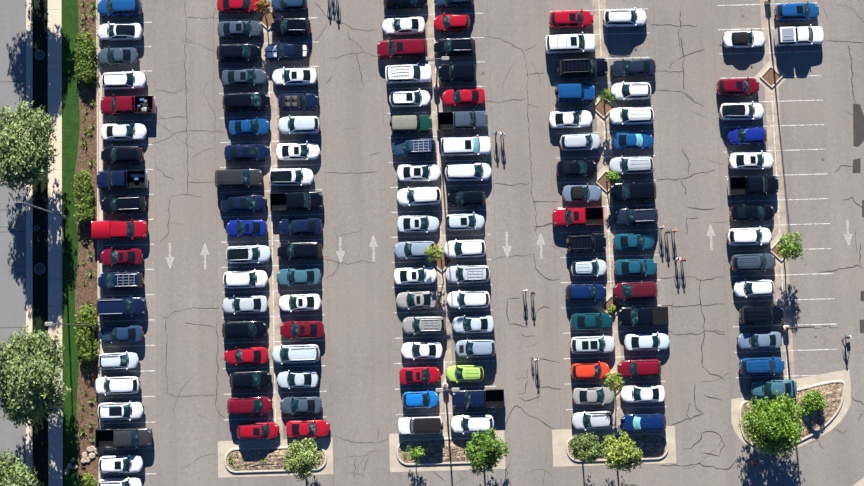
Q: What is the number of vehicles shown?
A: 141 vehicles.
